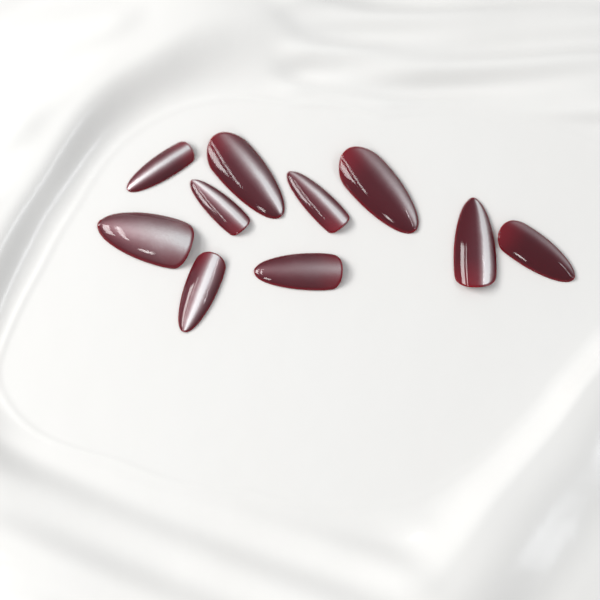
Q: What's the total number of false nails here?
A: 10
